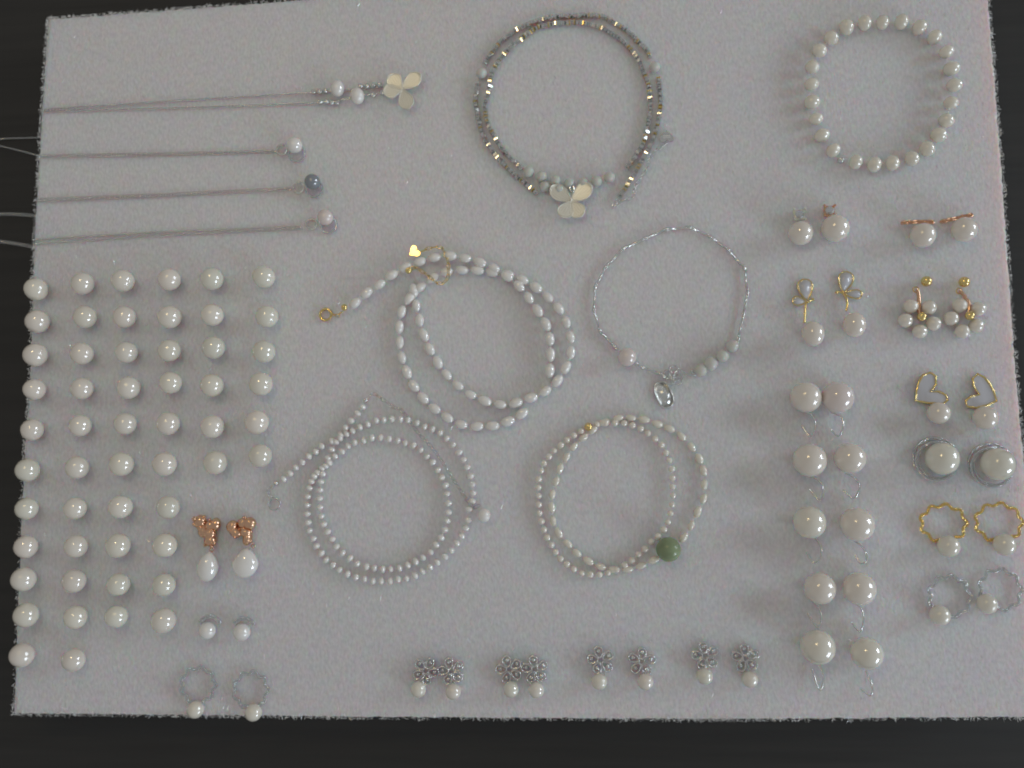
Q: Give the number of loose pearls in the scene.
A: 54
